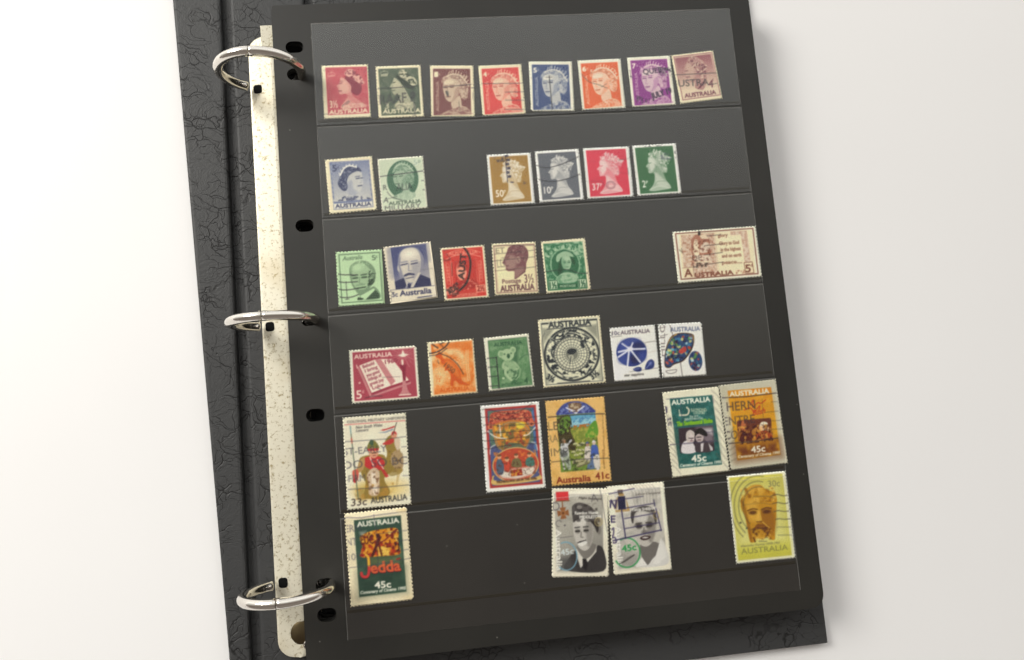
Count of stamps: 35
